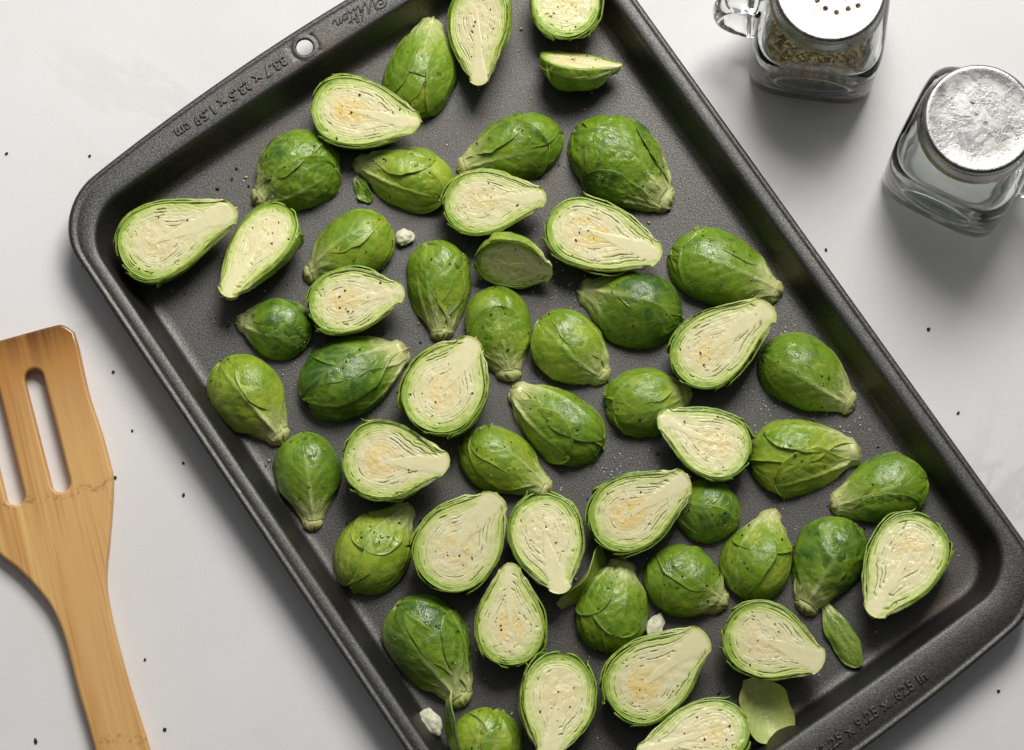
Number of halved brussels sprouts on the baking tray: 52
